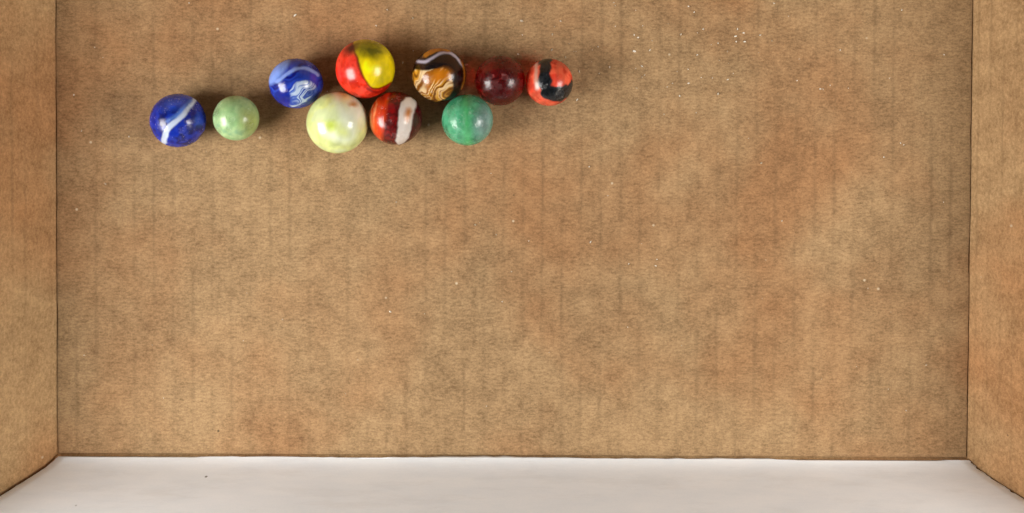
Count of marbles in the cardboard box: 10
